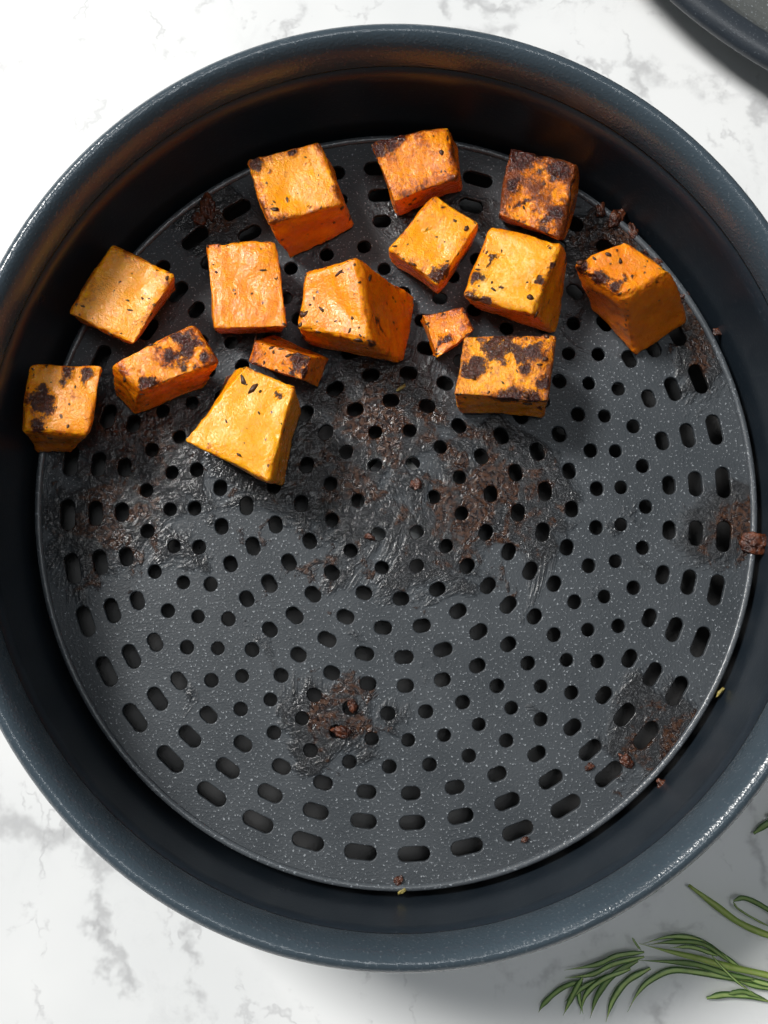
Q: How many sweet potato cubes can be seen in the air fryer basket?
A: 15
